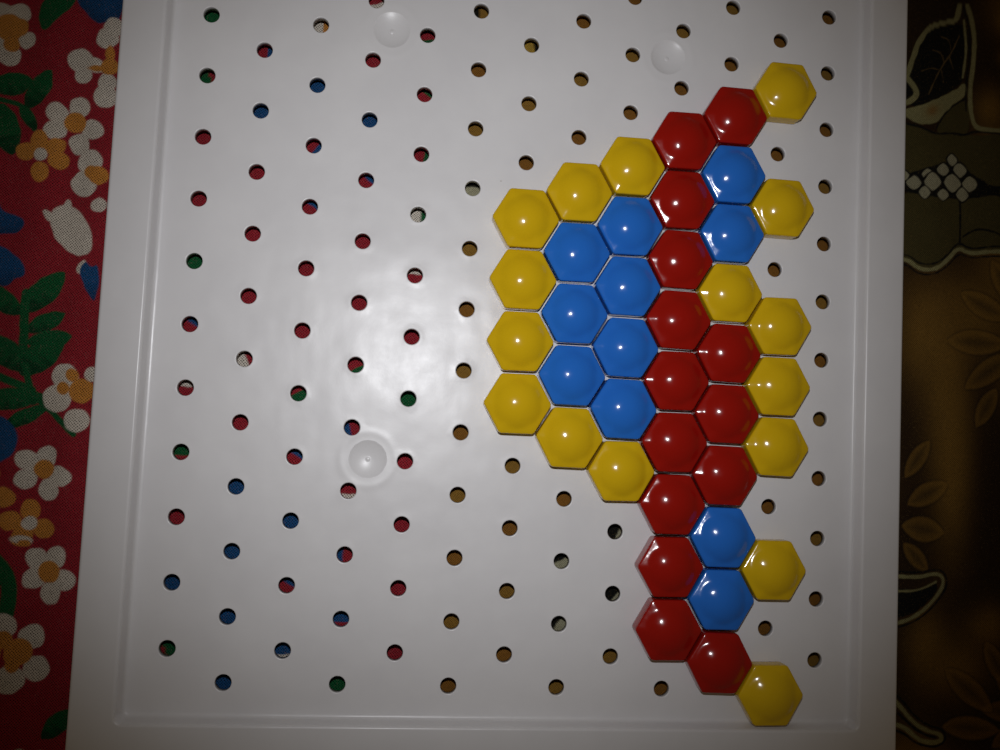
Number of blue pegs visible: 11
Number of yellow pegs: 16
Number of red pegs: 14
